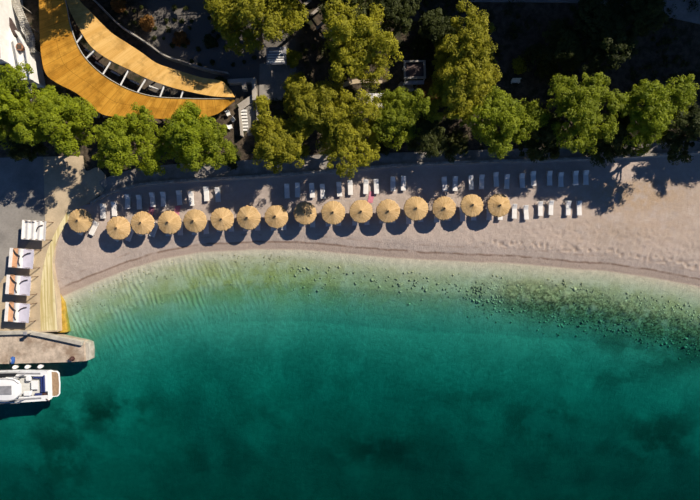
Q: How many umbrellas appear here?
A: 16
